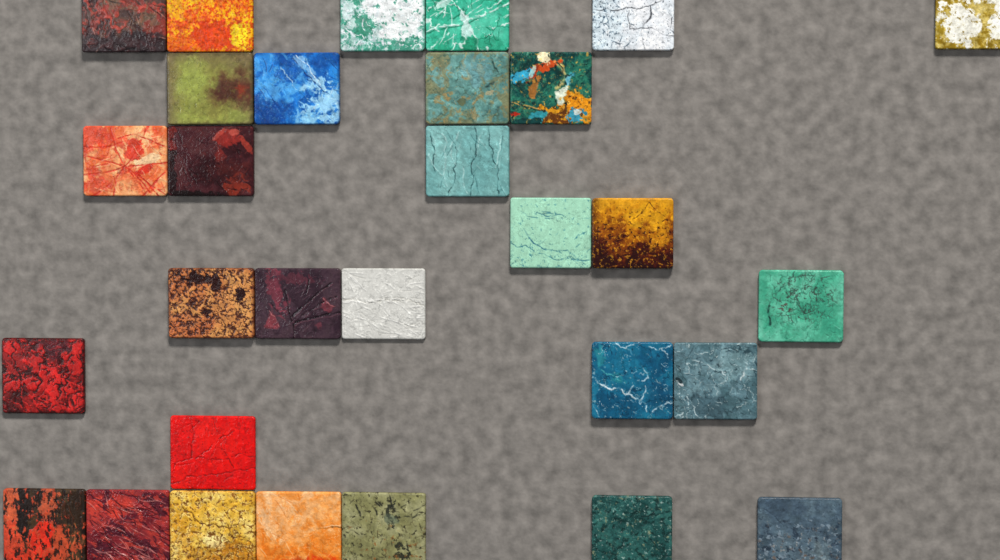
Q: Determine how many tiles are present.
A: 30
